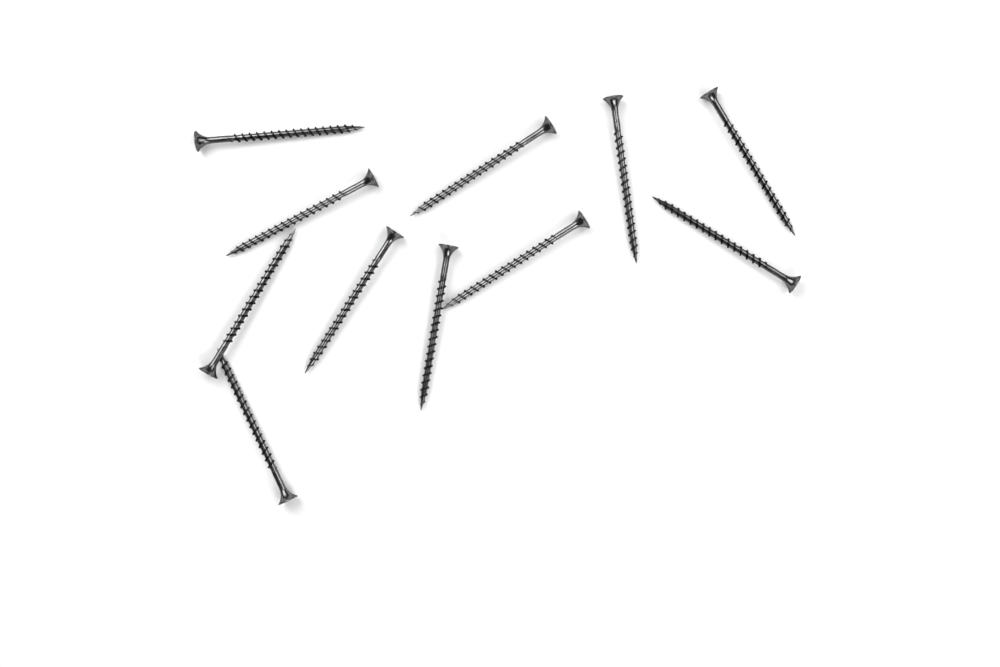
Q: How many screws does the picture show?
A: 11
